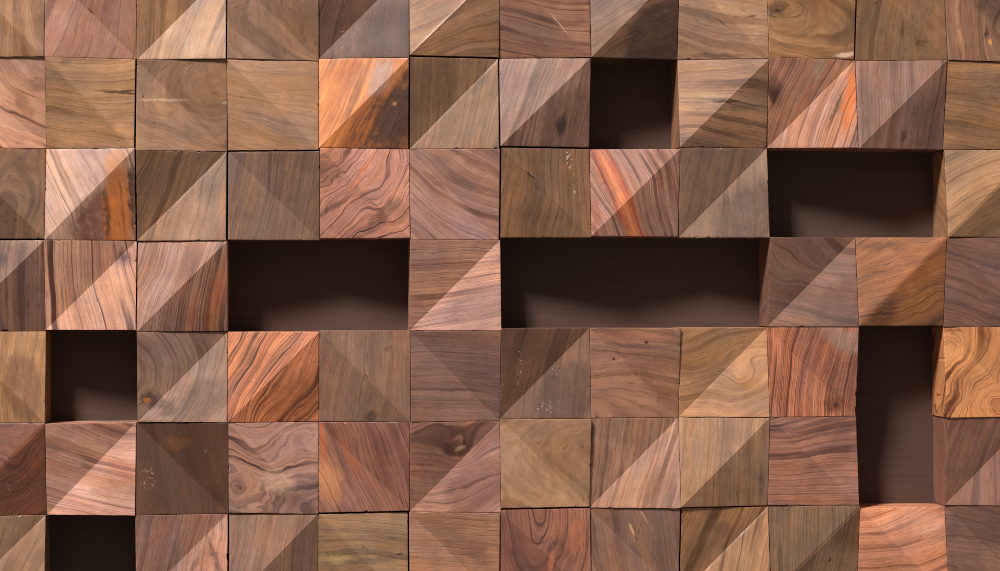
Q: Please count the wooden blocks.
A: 72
